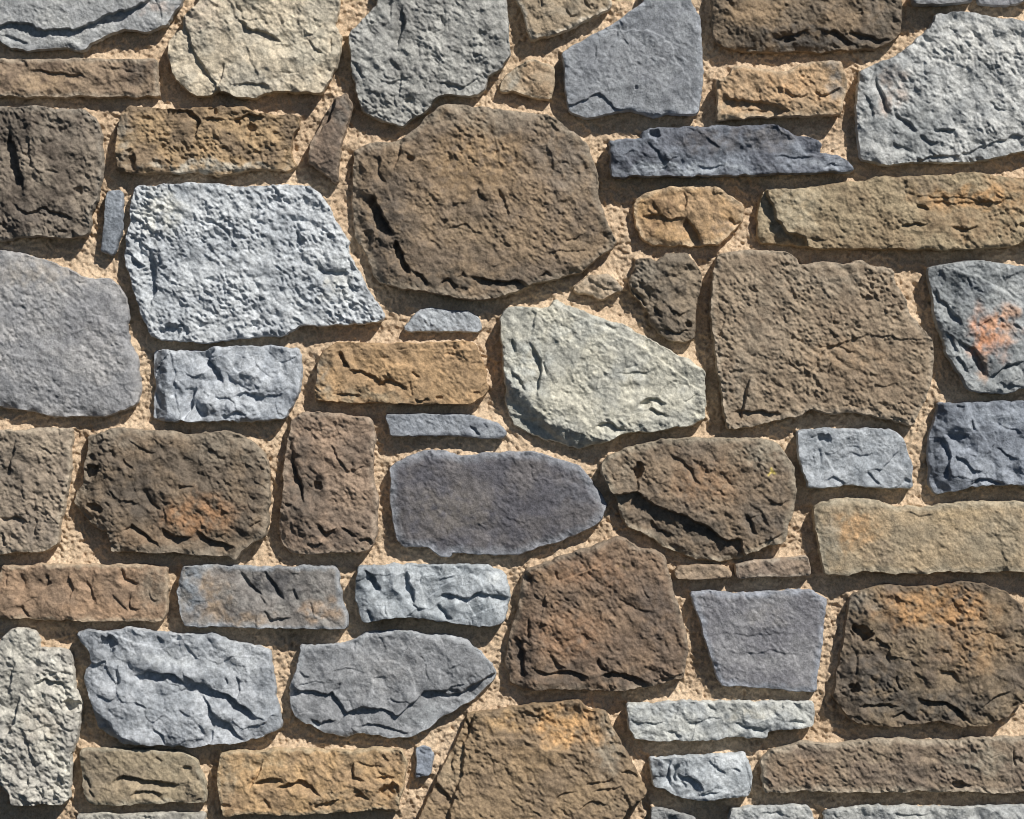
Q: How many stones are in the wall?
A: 61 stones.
